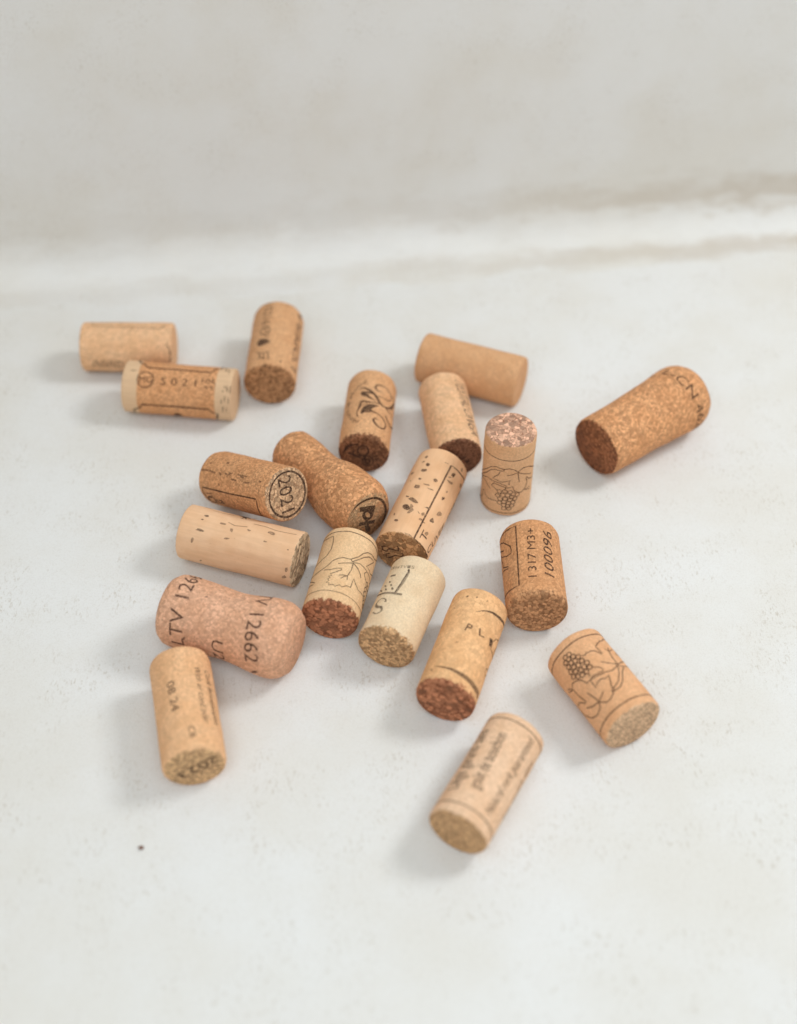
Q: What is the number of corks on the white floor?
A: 20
